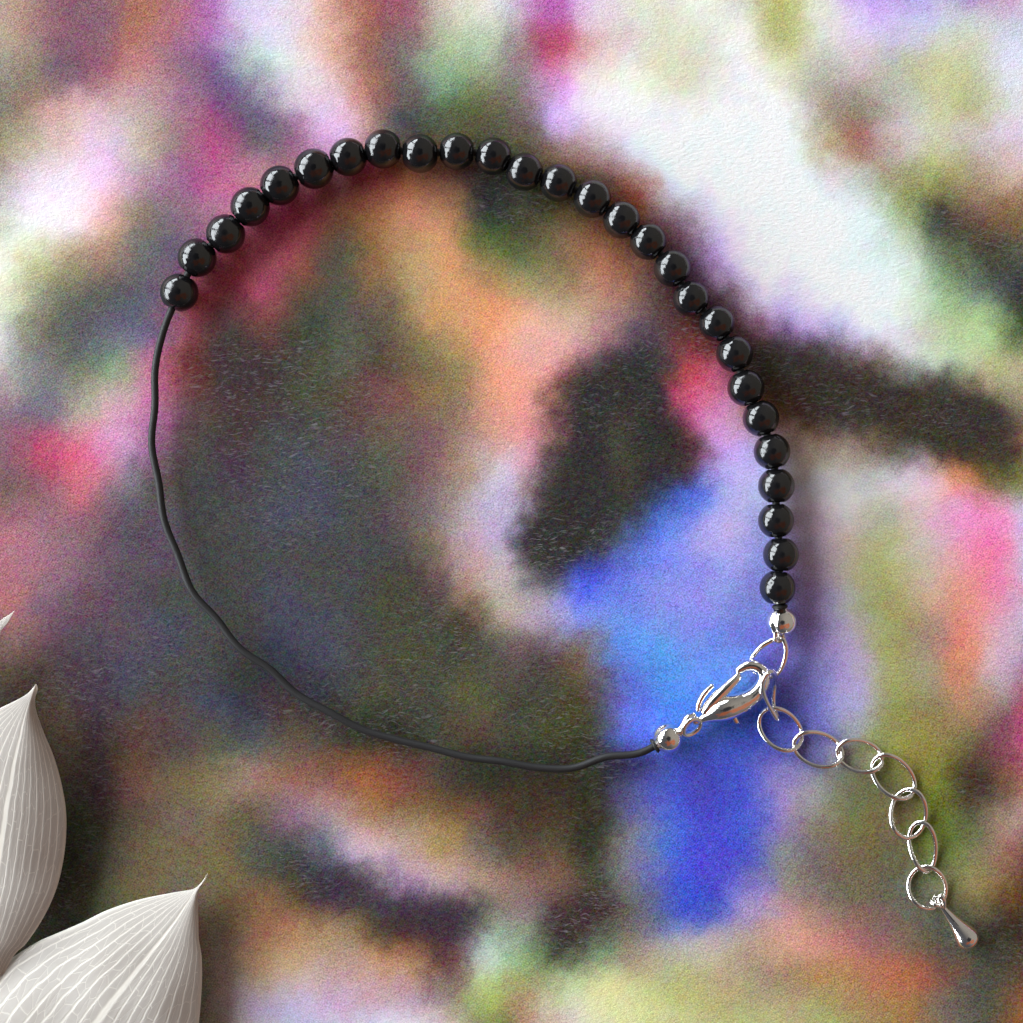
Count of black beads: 27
